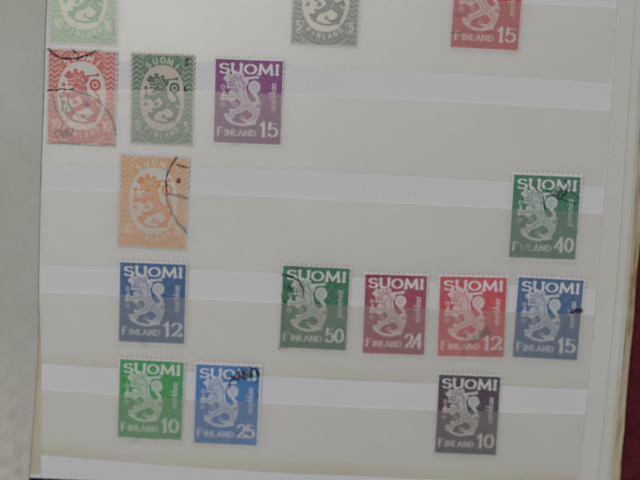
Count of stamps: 16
